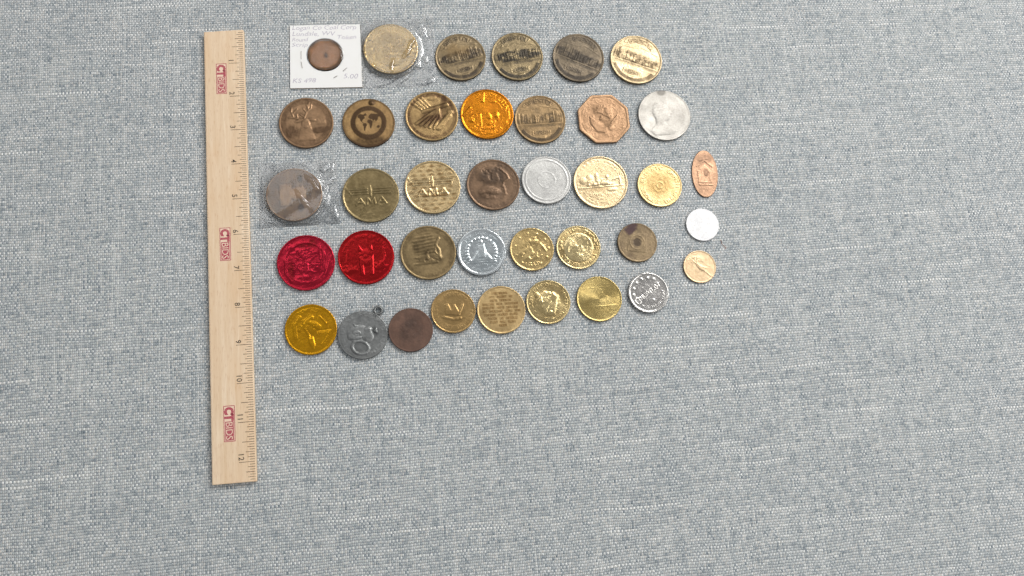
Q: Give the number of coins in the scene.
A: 38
